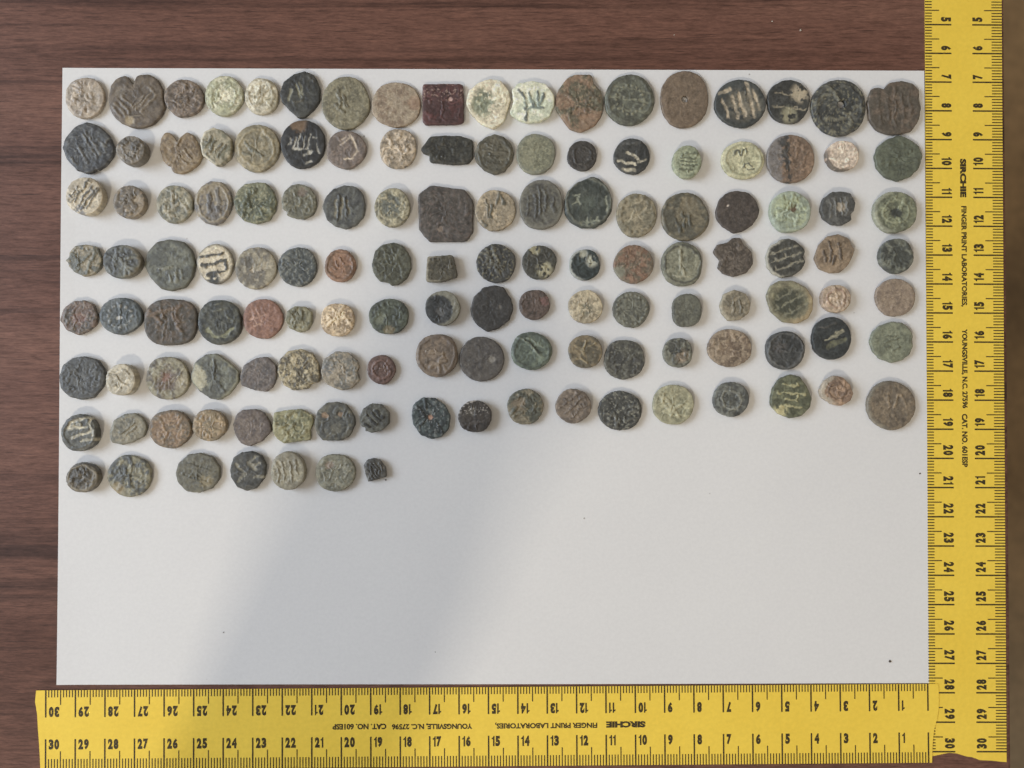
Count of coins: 133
